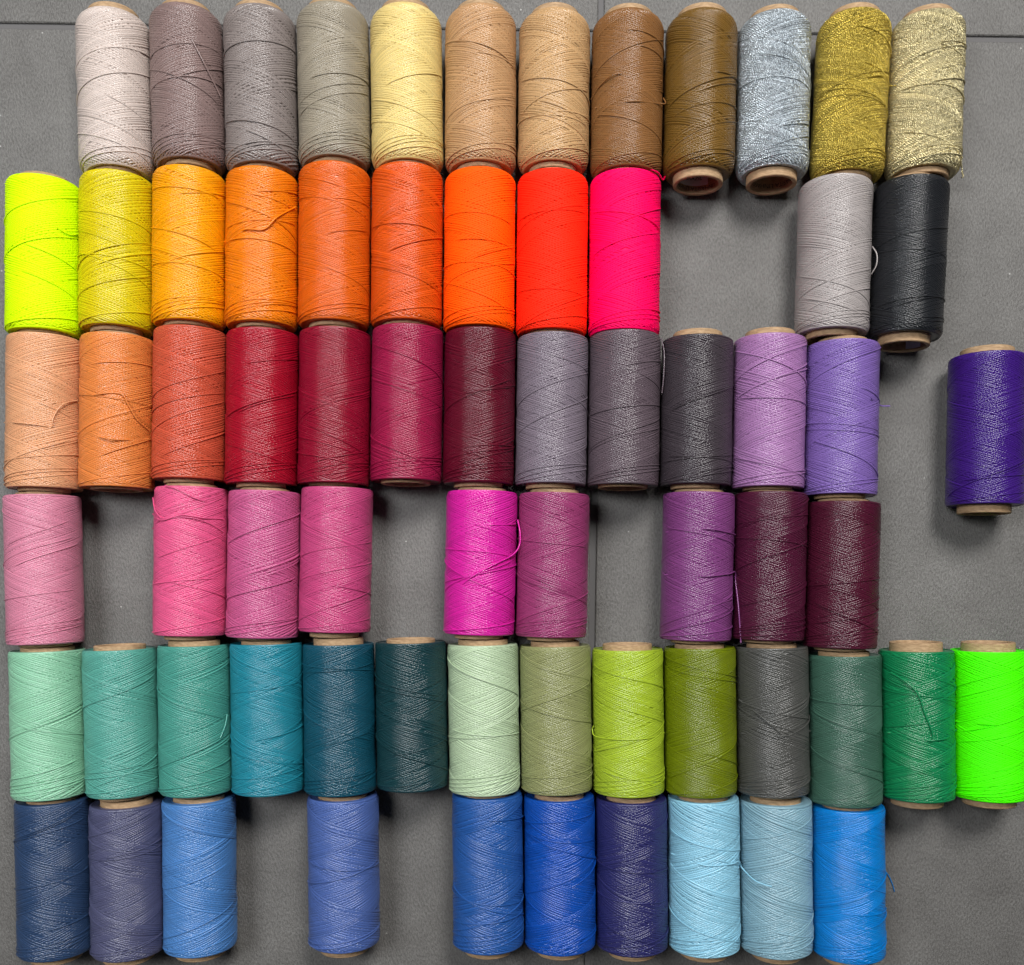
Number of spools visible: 69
